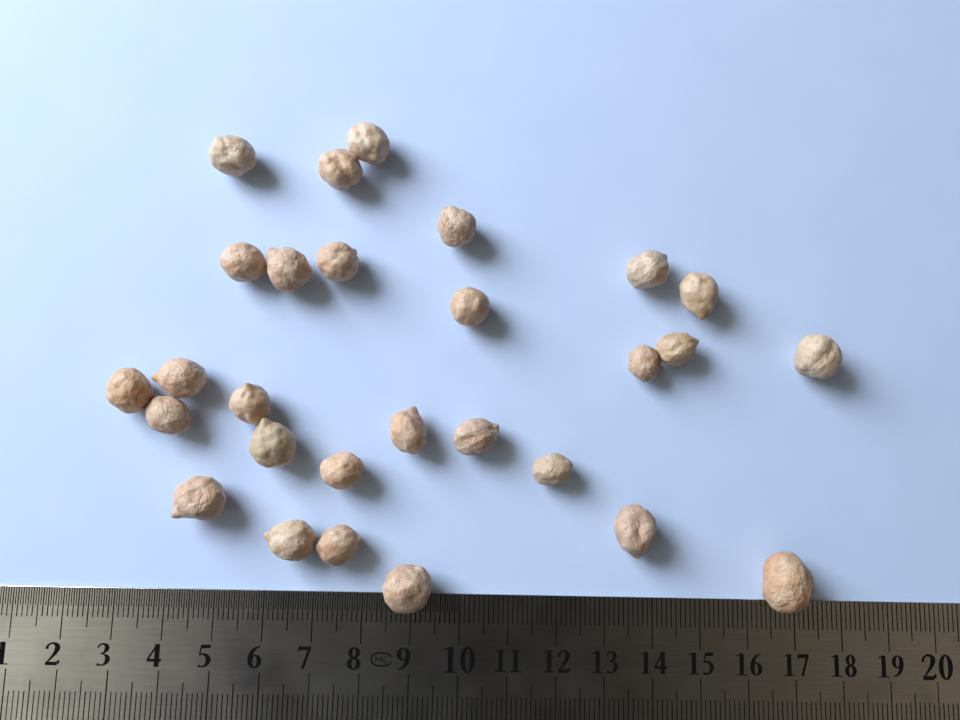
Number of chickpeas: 28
